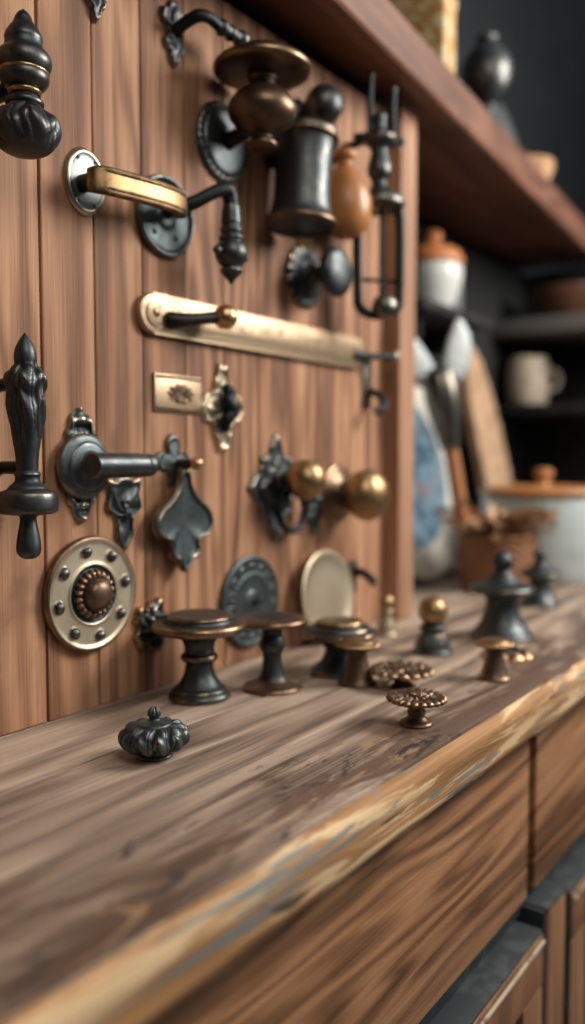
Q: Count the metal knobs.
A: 17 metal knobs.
